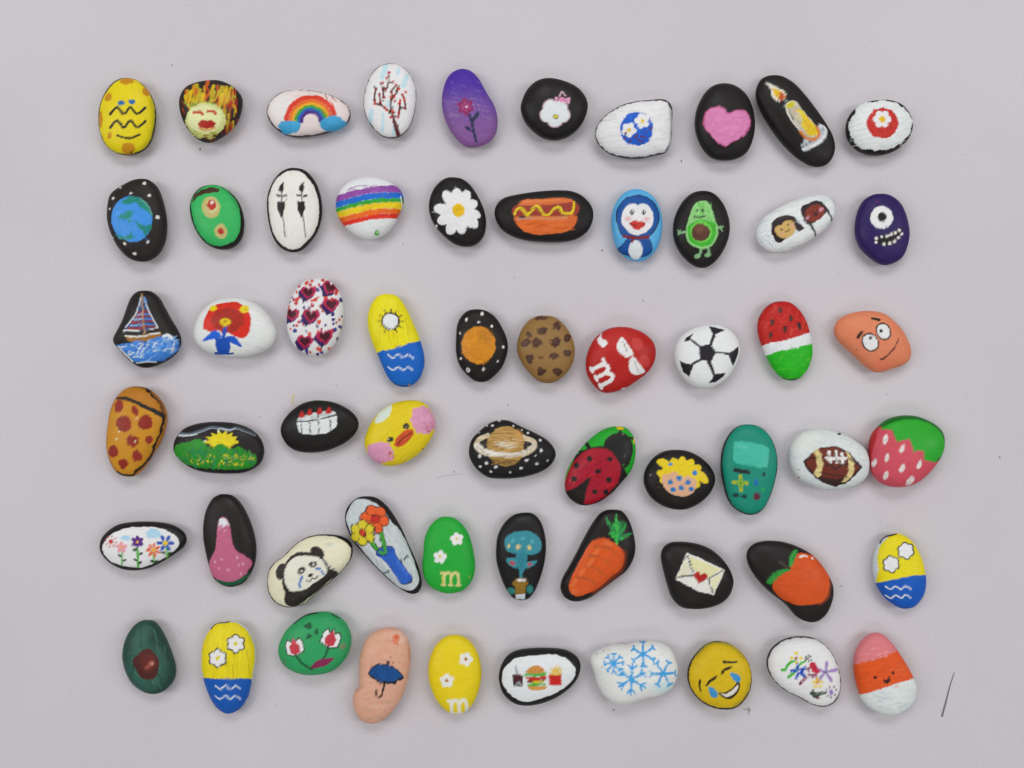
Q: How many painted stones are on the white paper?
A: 60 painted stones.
